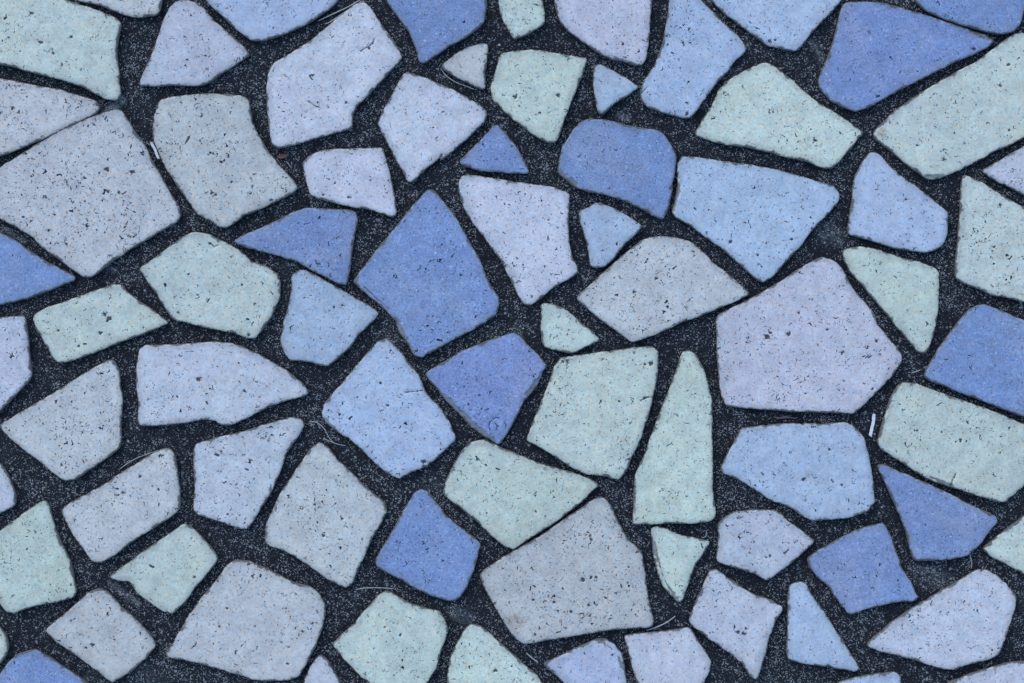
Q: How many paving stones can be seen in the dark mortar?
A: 78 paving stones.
